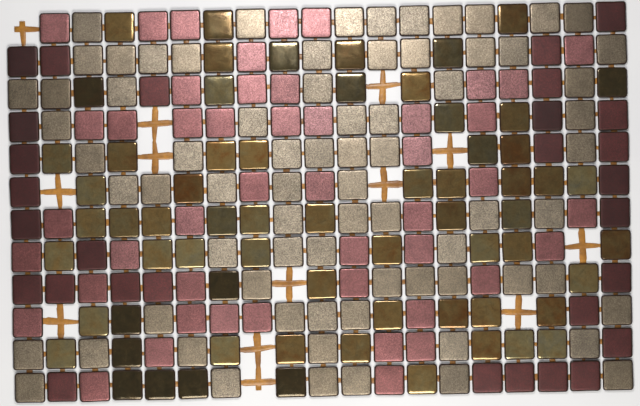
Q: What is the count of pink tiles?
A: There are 47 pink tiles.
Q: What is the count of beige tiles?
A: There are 74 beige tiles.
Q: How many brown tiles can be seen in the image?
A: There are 65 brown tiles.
